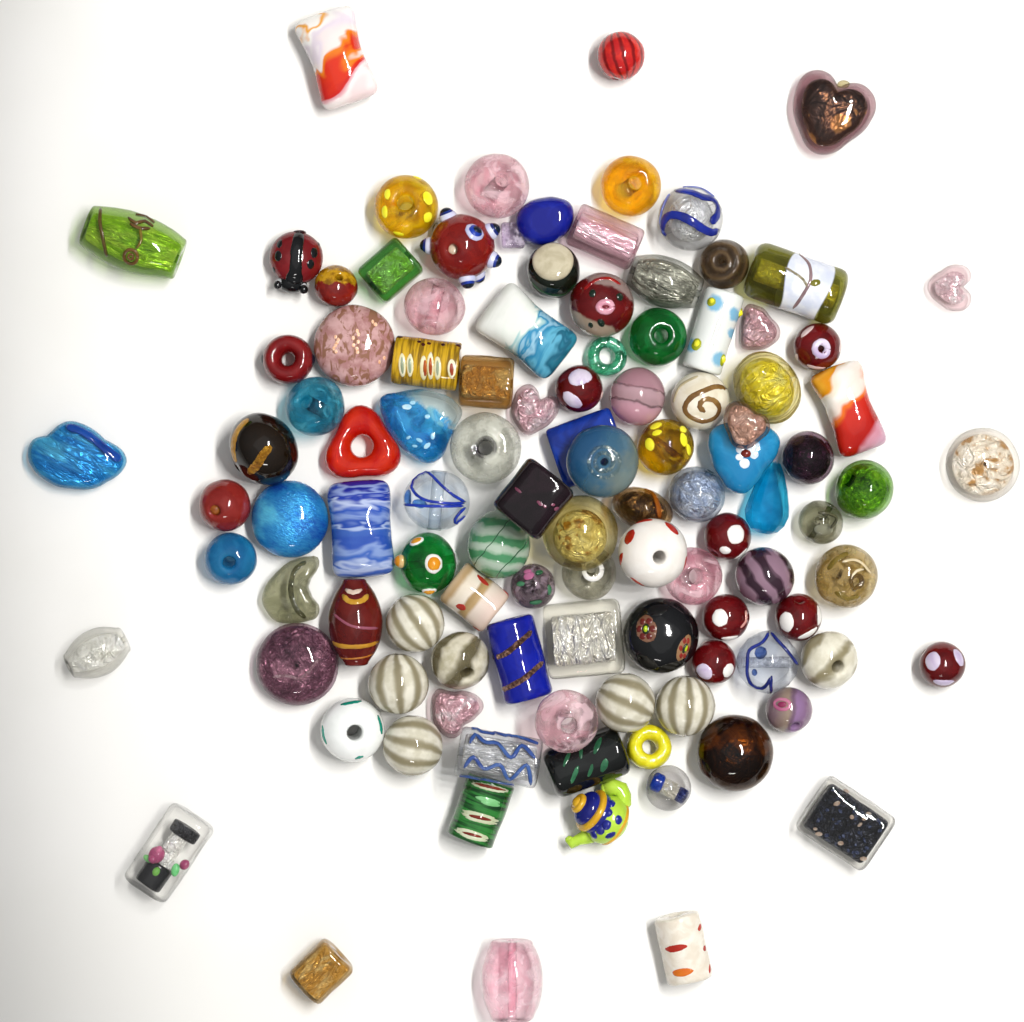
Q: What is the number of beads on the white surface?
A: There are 107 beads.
